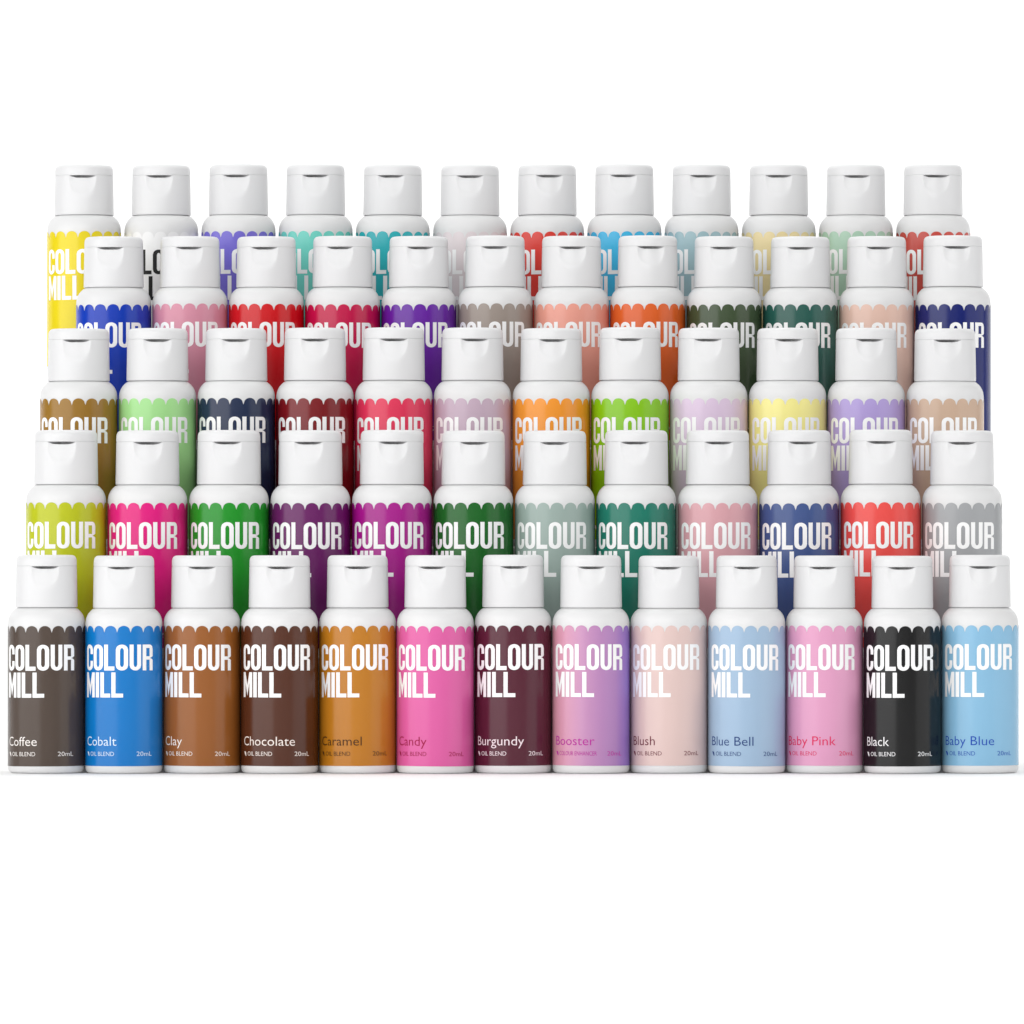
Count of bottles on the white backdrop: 61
